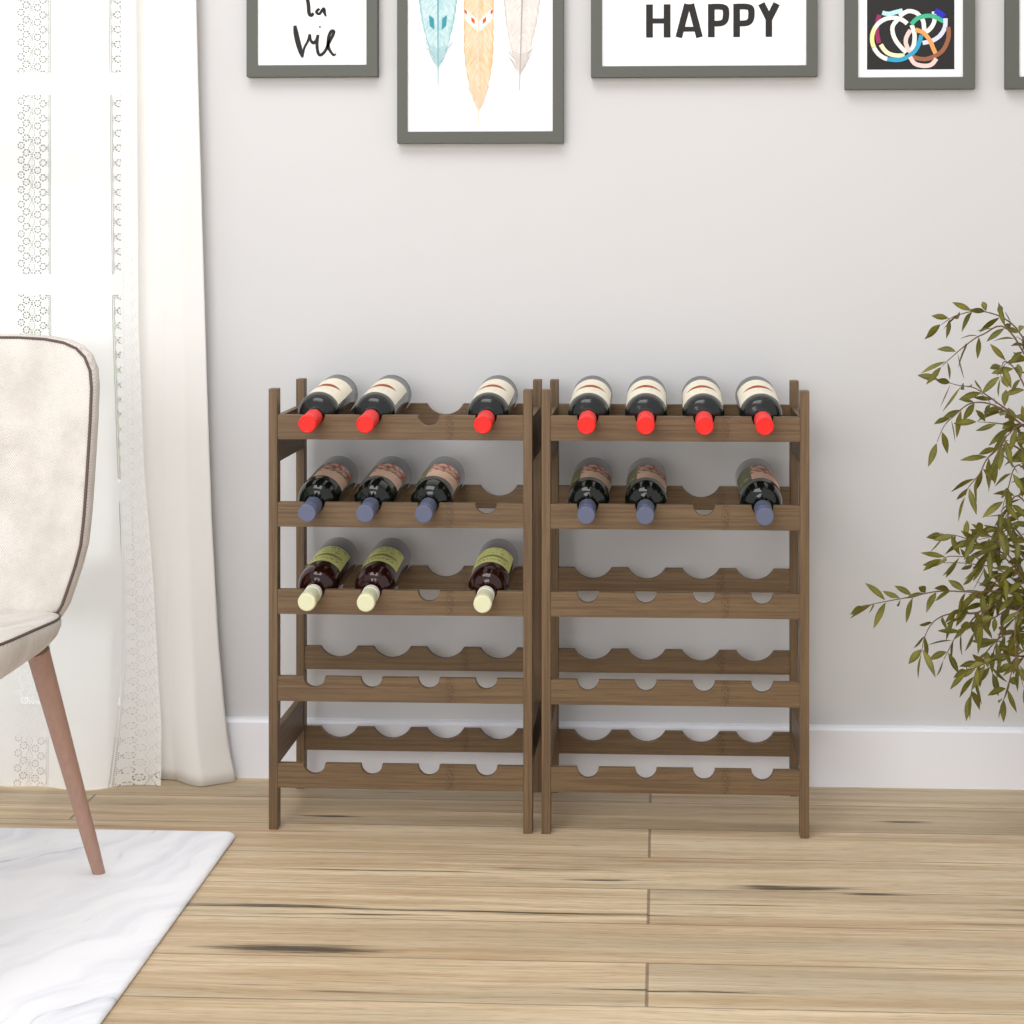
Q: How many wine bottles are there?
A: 16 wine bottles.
